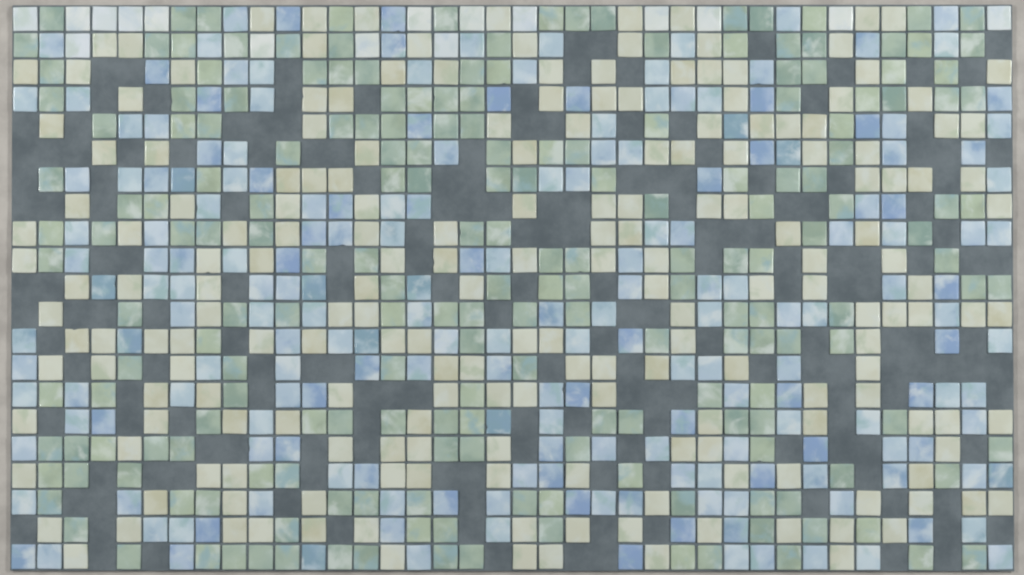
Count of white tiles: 16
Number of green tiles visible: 200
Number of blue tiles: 200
